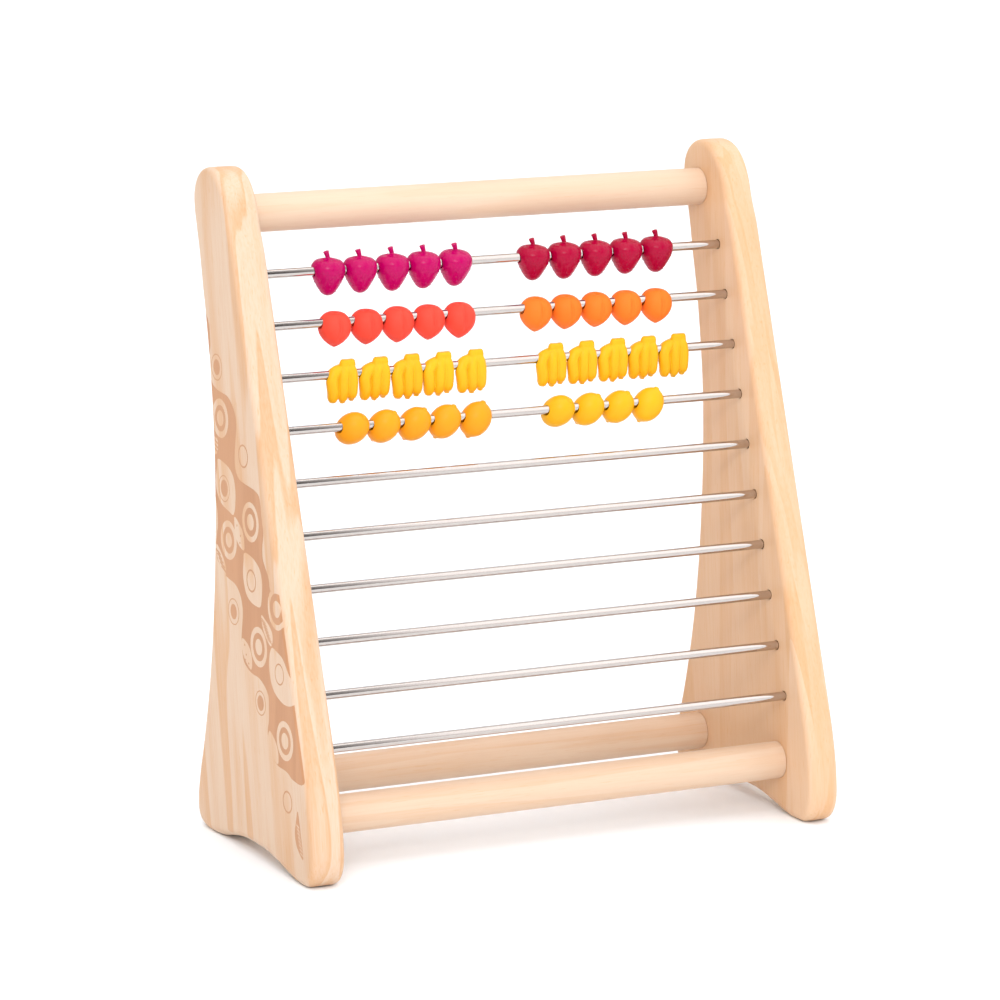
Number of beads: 39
